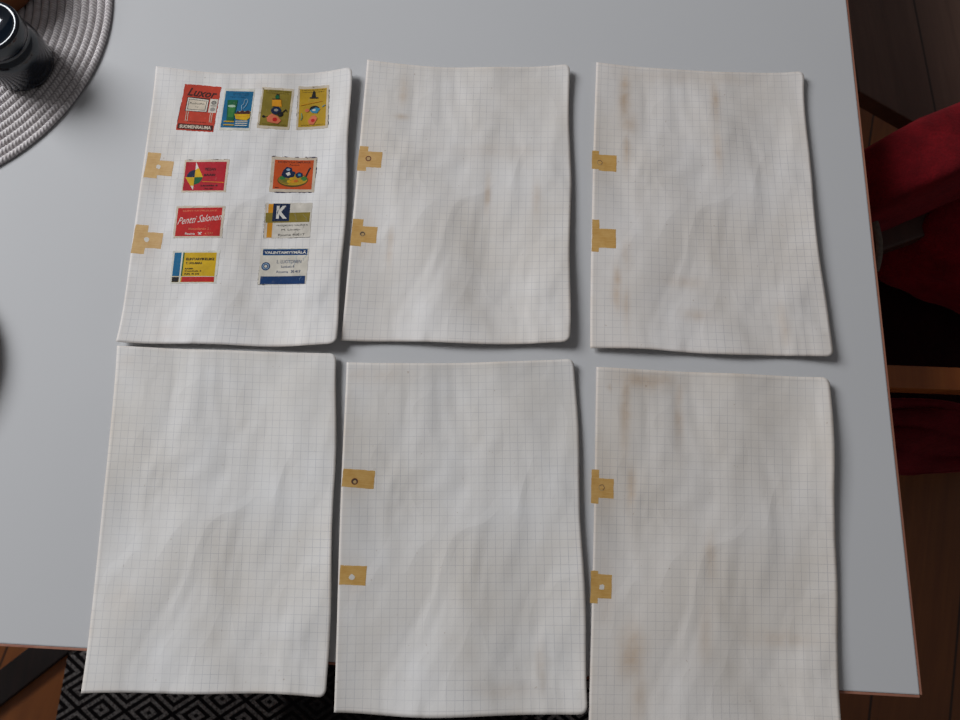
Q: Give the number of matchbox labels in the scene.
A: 10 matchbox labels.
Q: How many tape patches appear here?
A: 10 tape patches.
